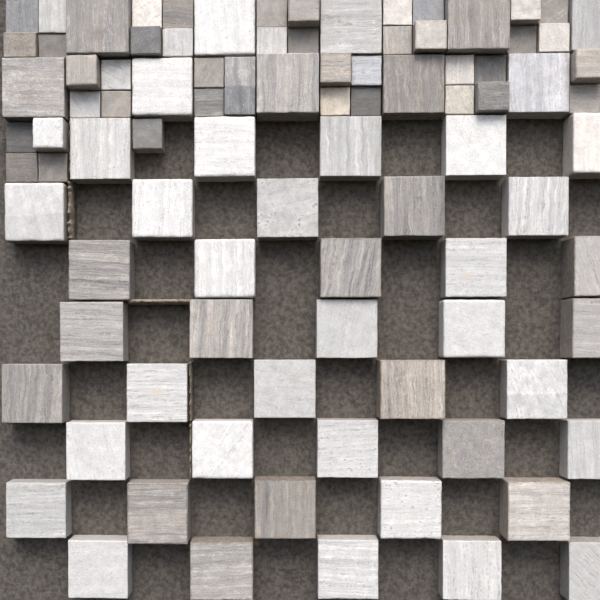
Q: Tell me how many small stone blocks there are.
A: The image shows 43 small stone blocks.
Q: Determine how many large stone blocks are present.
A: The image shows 50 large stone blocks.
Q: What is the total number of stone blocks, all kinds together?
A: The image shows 93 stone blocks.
